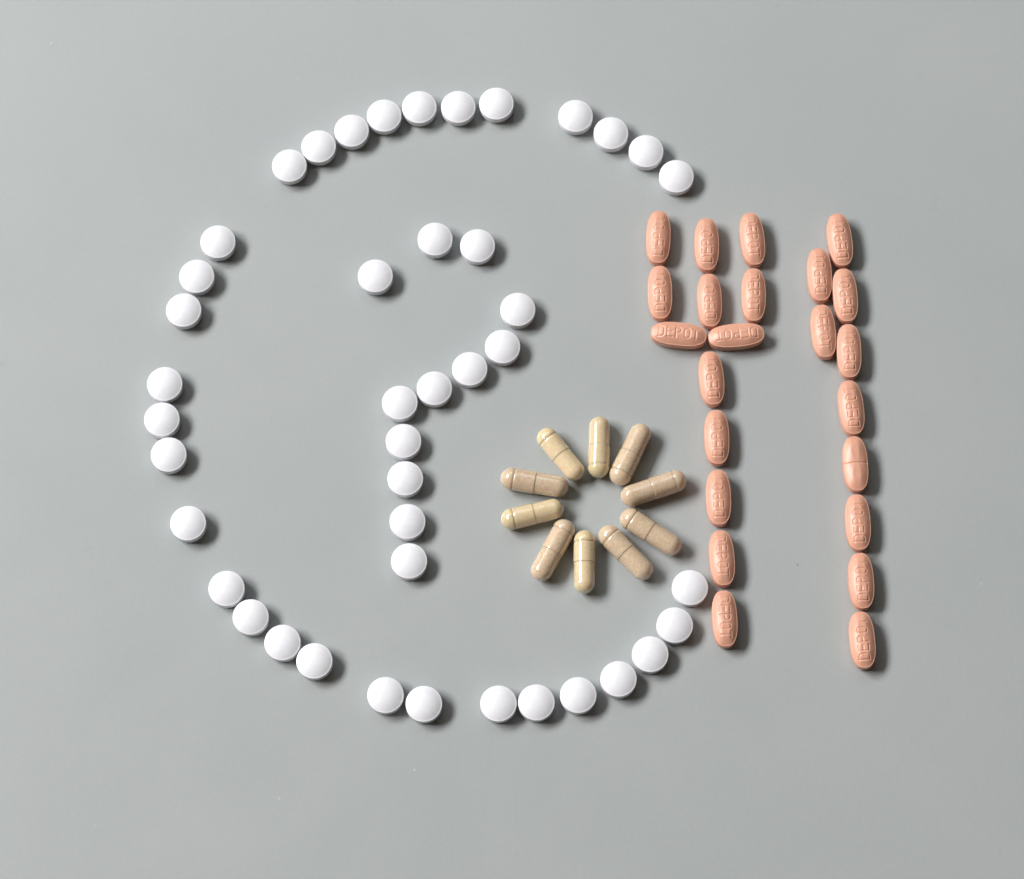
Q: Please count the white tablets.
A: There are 43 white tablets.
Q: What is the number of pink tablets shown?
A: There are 23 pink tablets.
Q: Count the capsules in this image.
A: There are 10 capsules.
